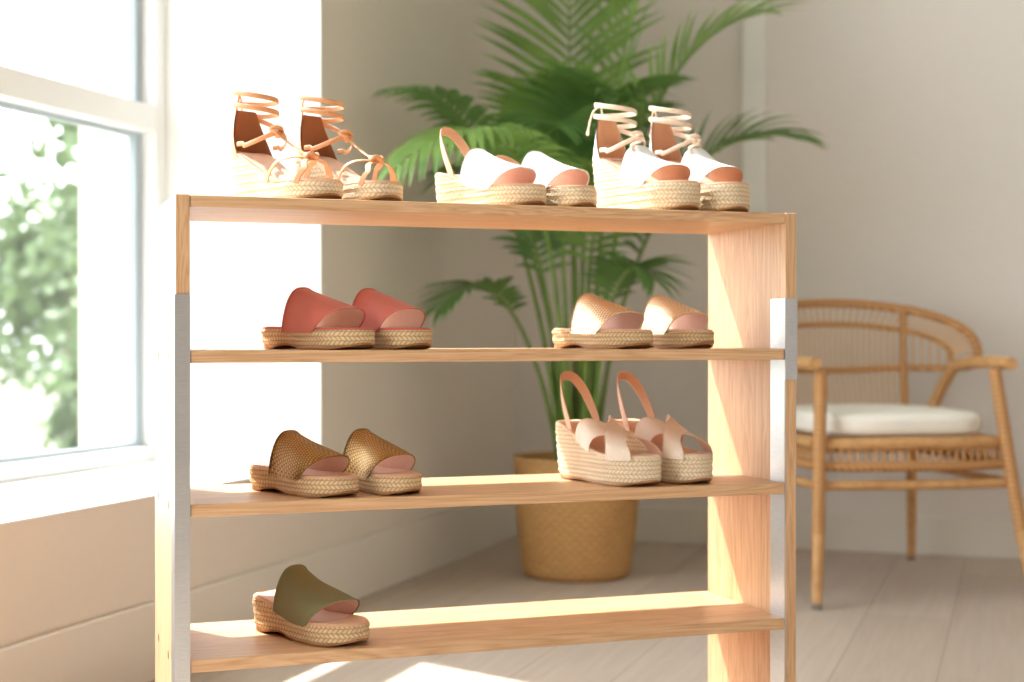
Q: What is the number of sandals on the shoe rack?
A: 15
